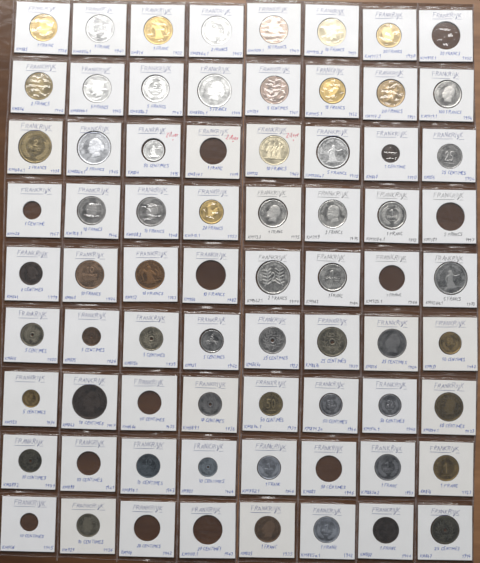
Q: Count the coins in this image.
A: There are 60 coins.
